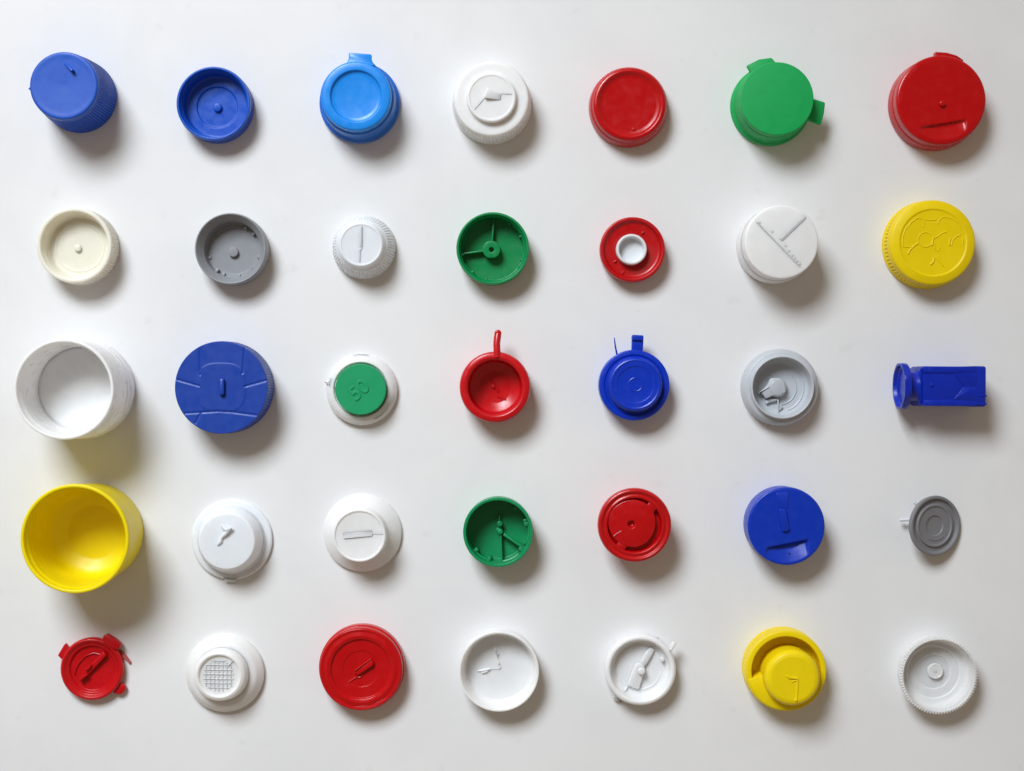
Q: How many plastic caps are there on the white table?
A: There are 35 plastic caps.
